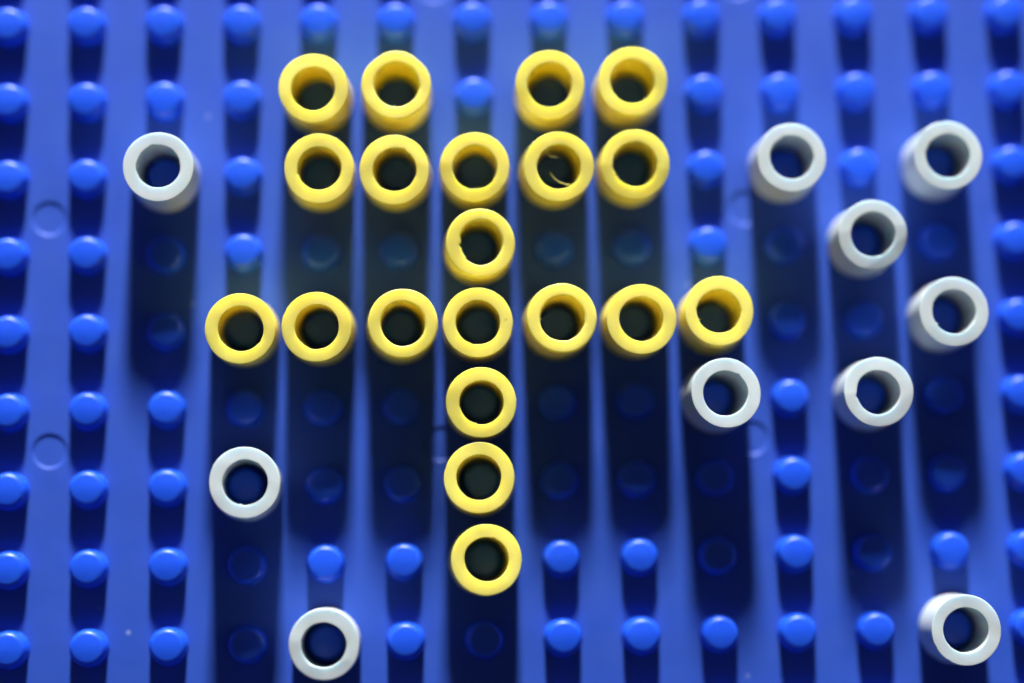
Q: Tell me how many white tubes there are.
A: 10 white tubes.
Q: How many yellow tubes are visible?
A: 20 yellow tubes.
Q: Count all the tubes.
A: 30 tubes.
